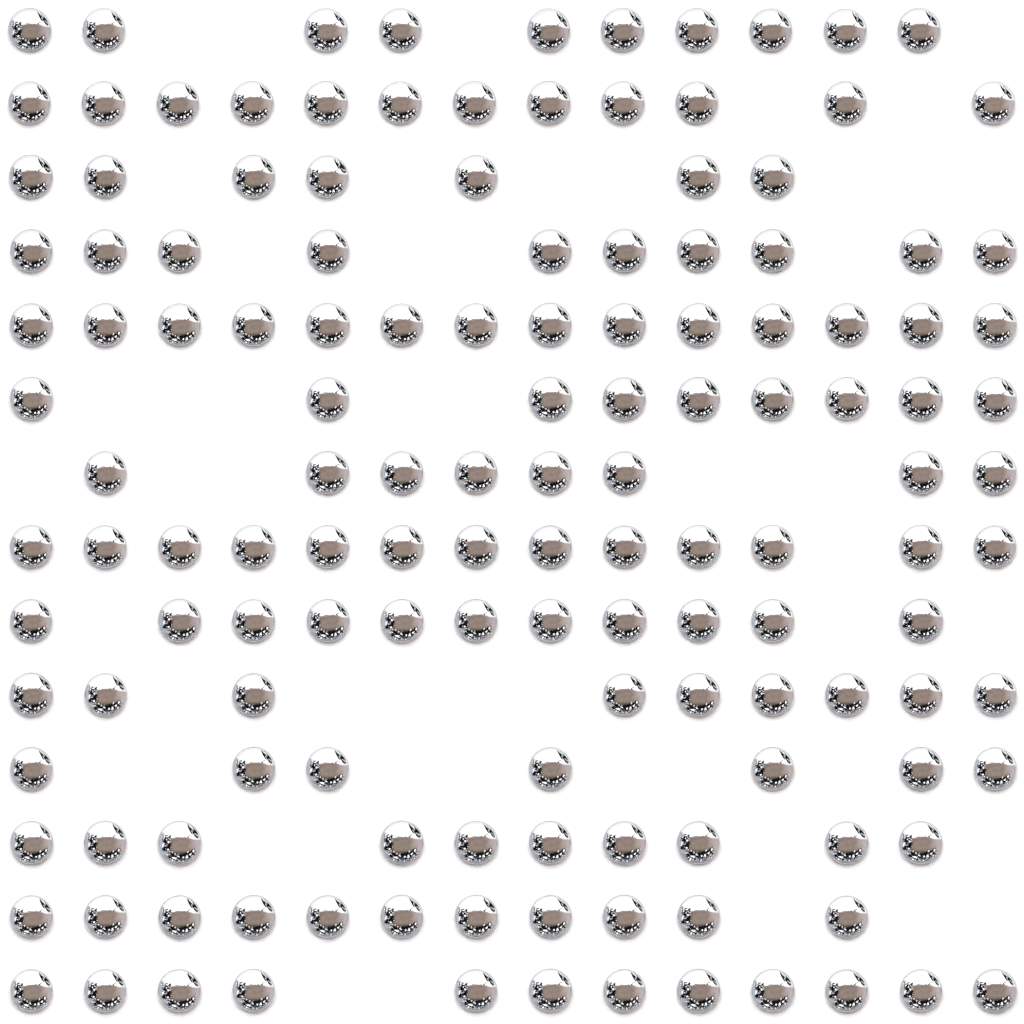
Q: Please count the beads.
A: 143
